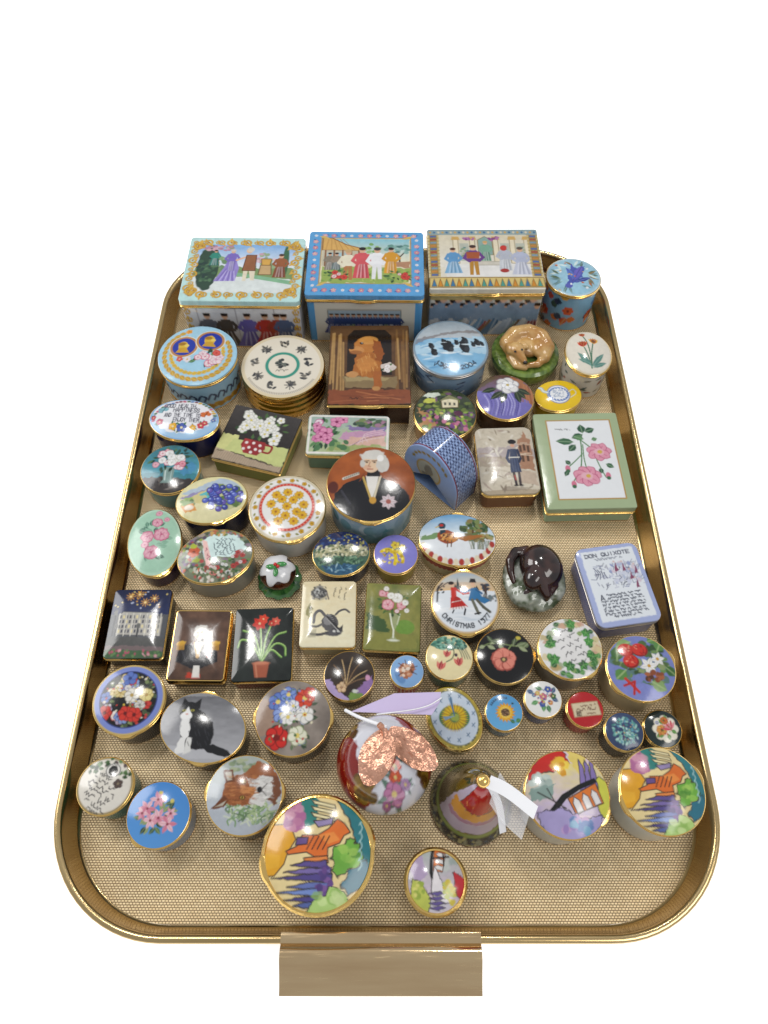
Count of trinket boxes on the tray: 56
